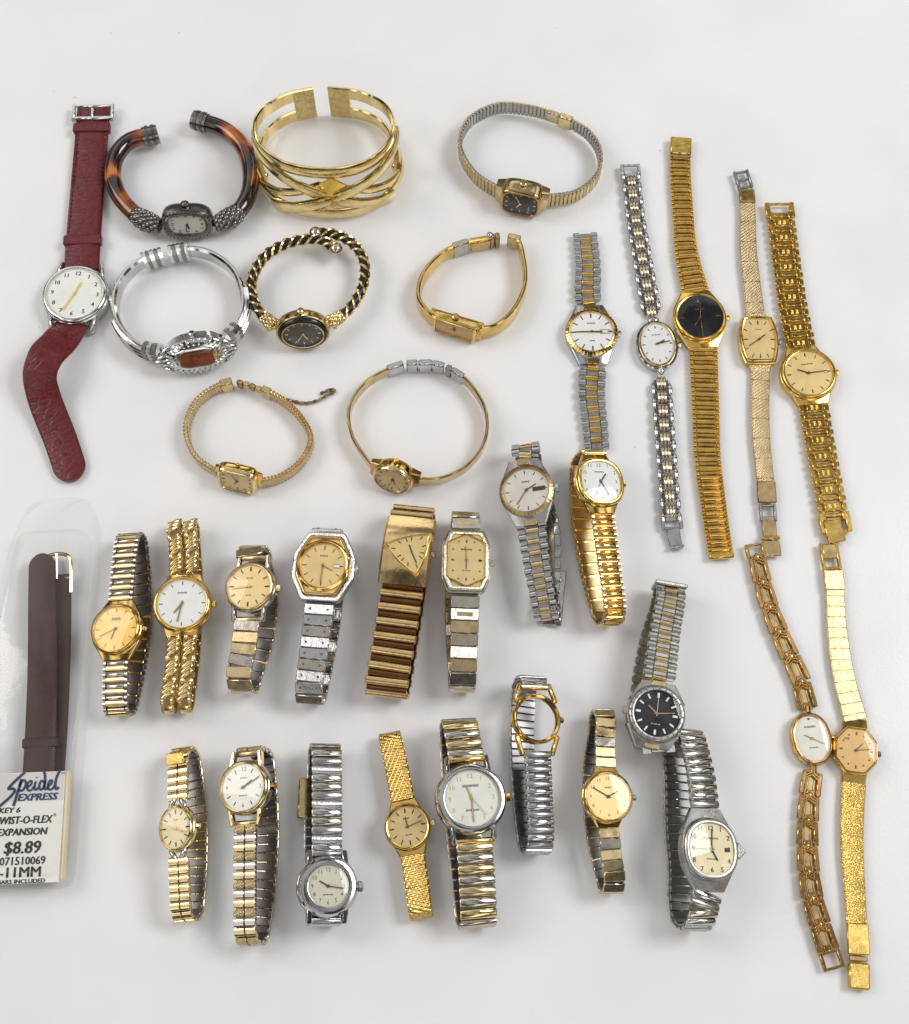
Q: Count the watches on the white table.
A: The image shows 33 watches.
